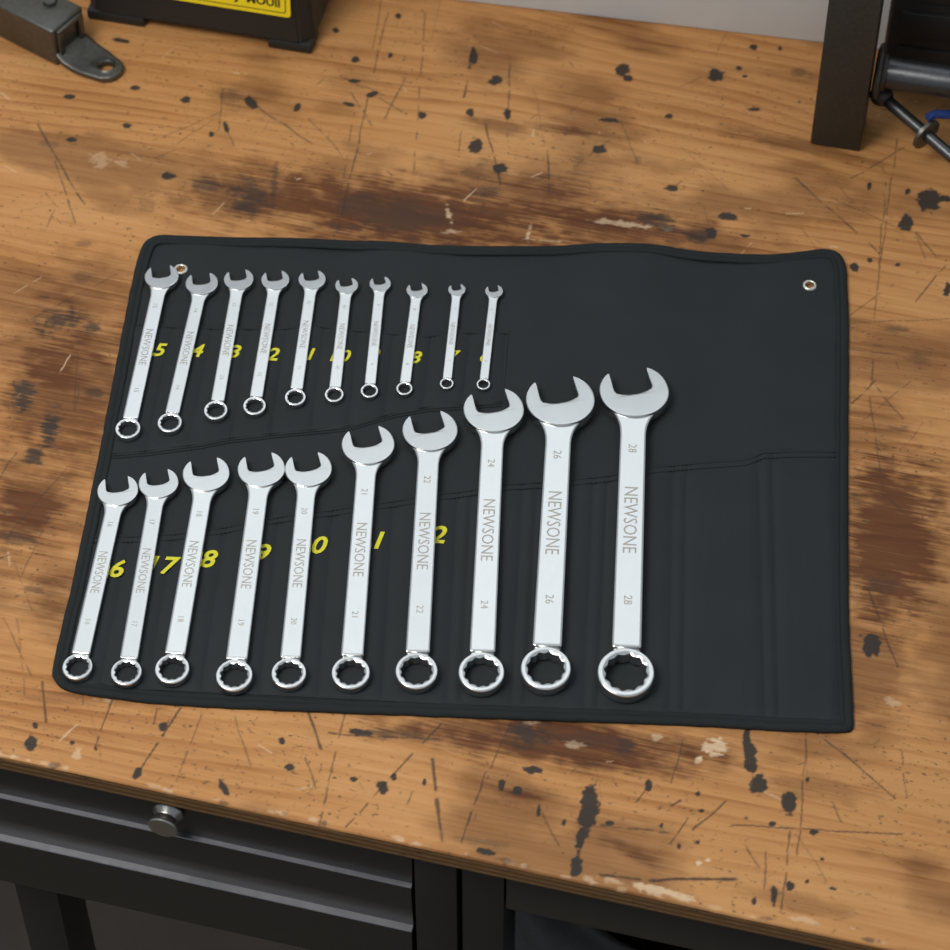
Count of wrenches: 20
